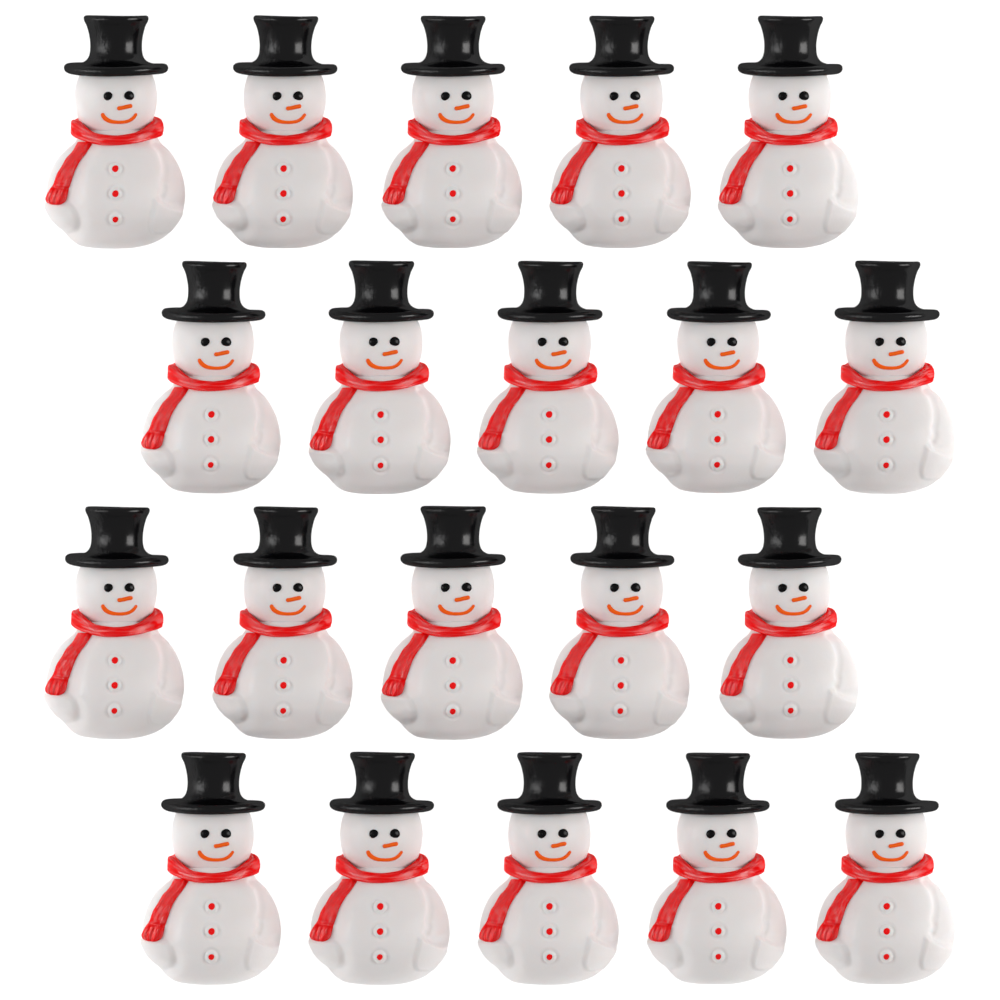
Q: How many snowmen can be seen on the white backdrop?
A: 20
